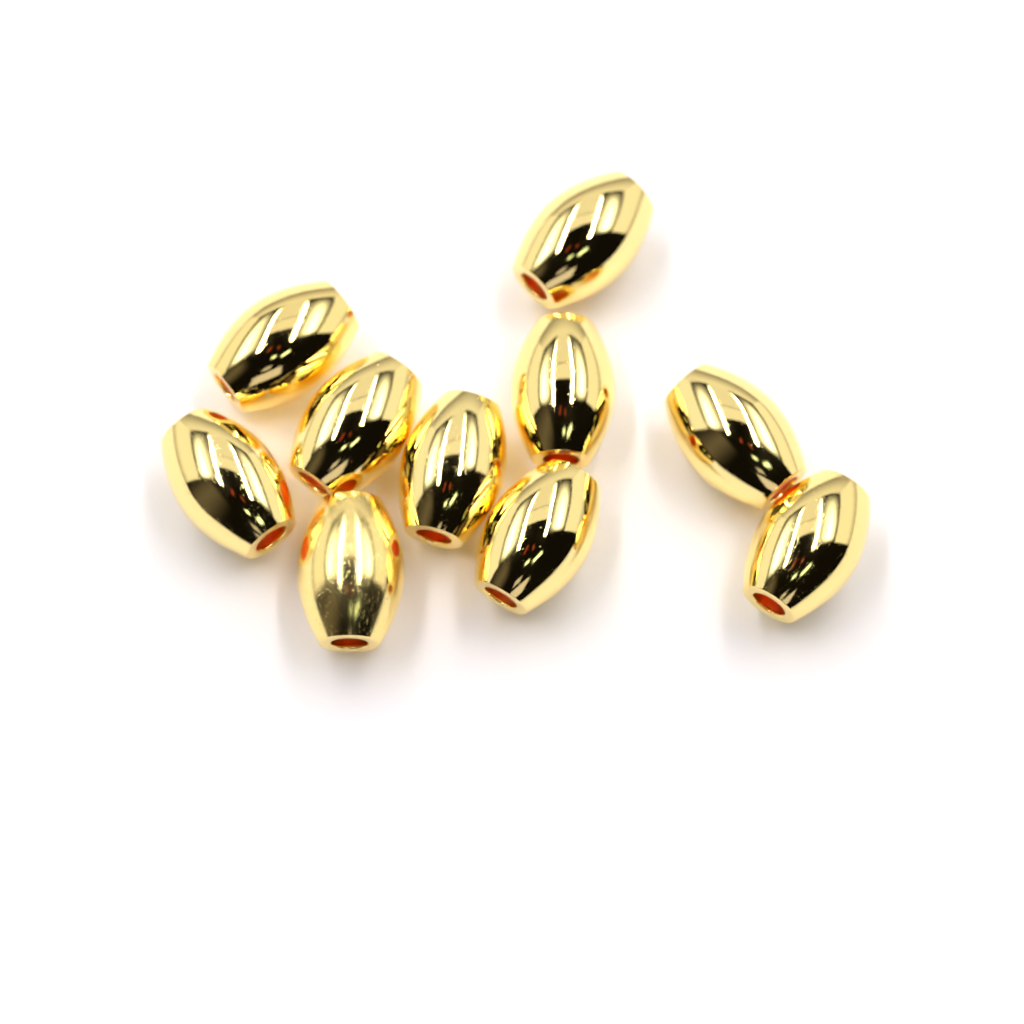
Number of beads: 10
